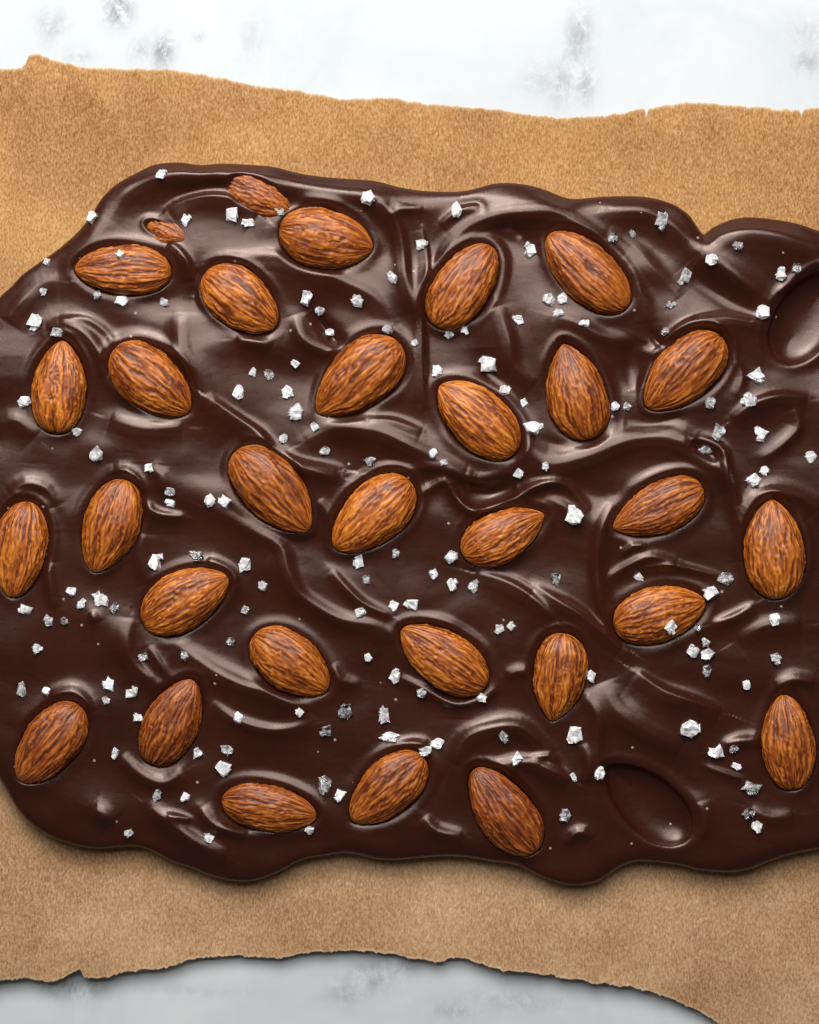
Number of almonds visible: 31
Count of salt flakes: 166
